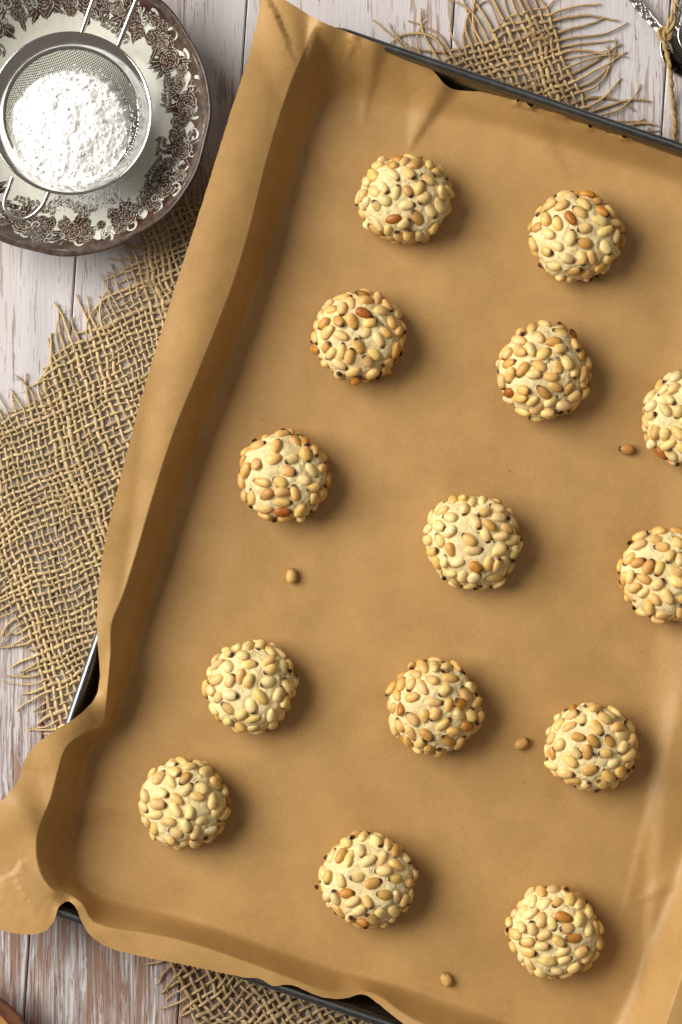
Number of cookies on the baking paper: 14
